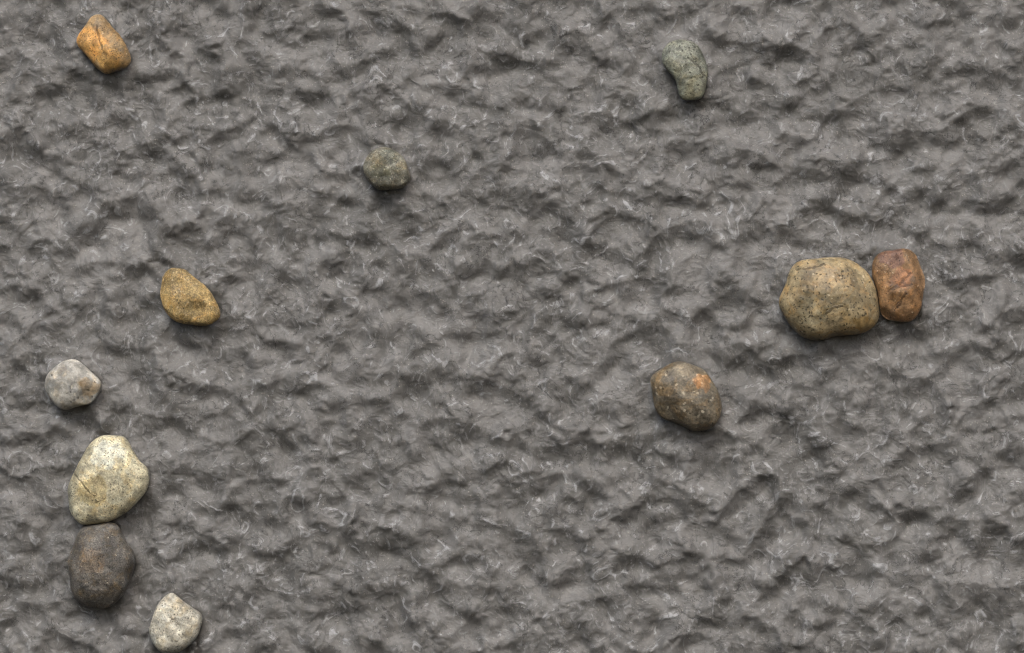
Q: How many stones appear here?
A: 11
